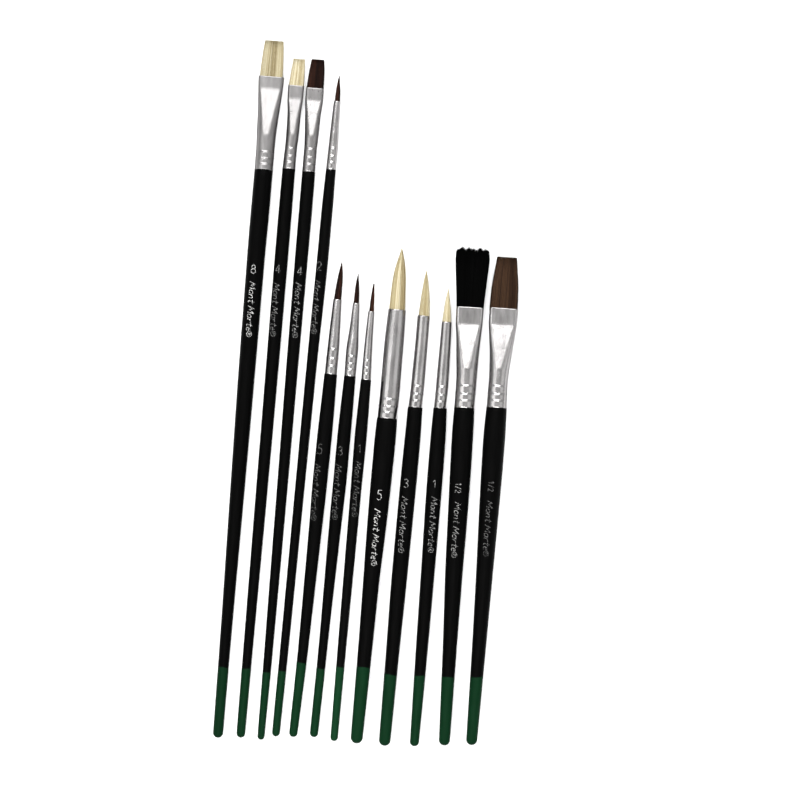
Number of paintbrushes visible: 12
